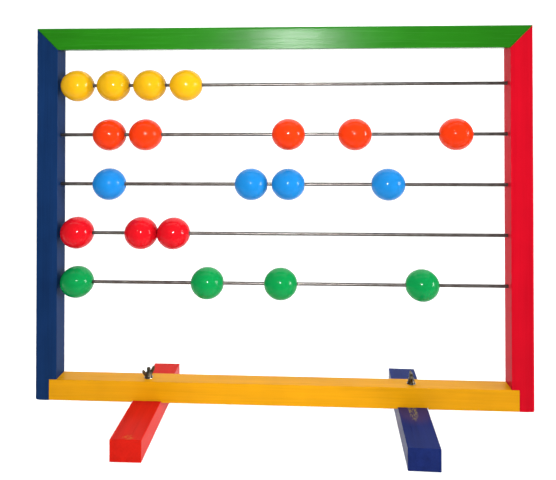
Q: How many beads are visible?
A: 20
